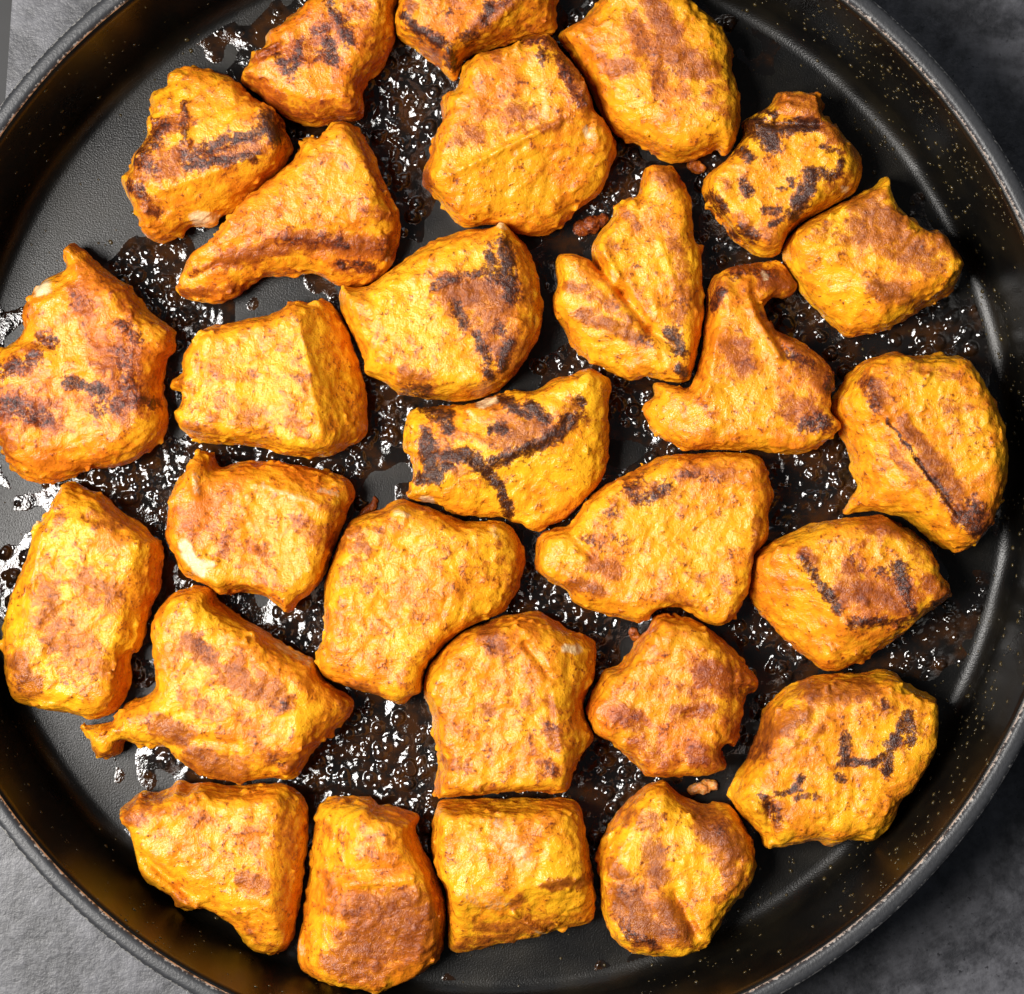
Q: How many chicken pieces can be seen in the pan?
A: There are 28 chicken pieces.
